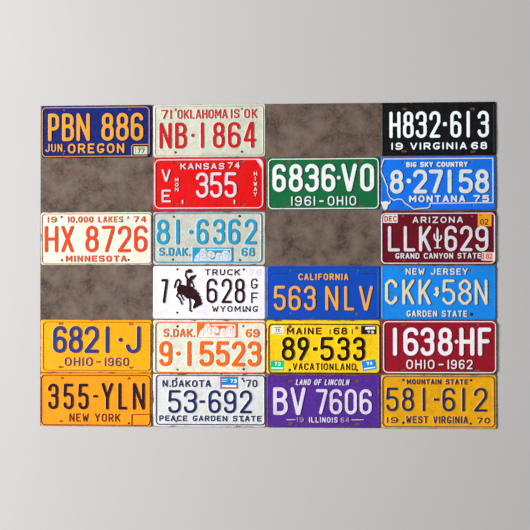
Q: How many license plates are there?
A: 20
